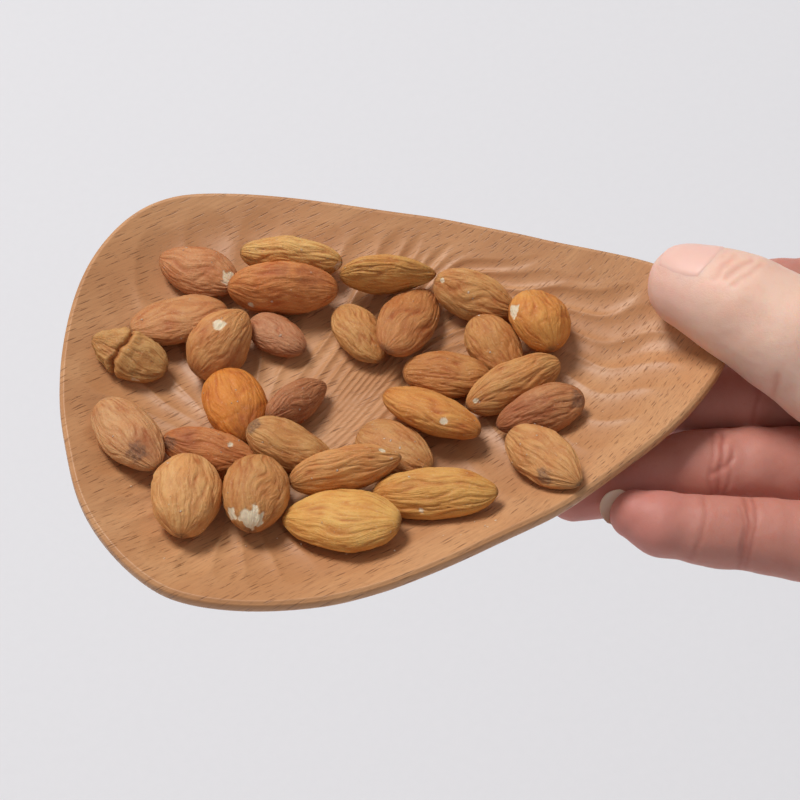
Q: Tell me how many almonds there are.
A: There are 29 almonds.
